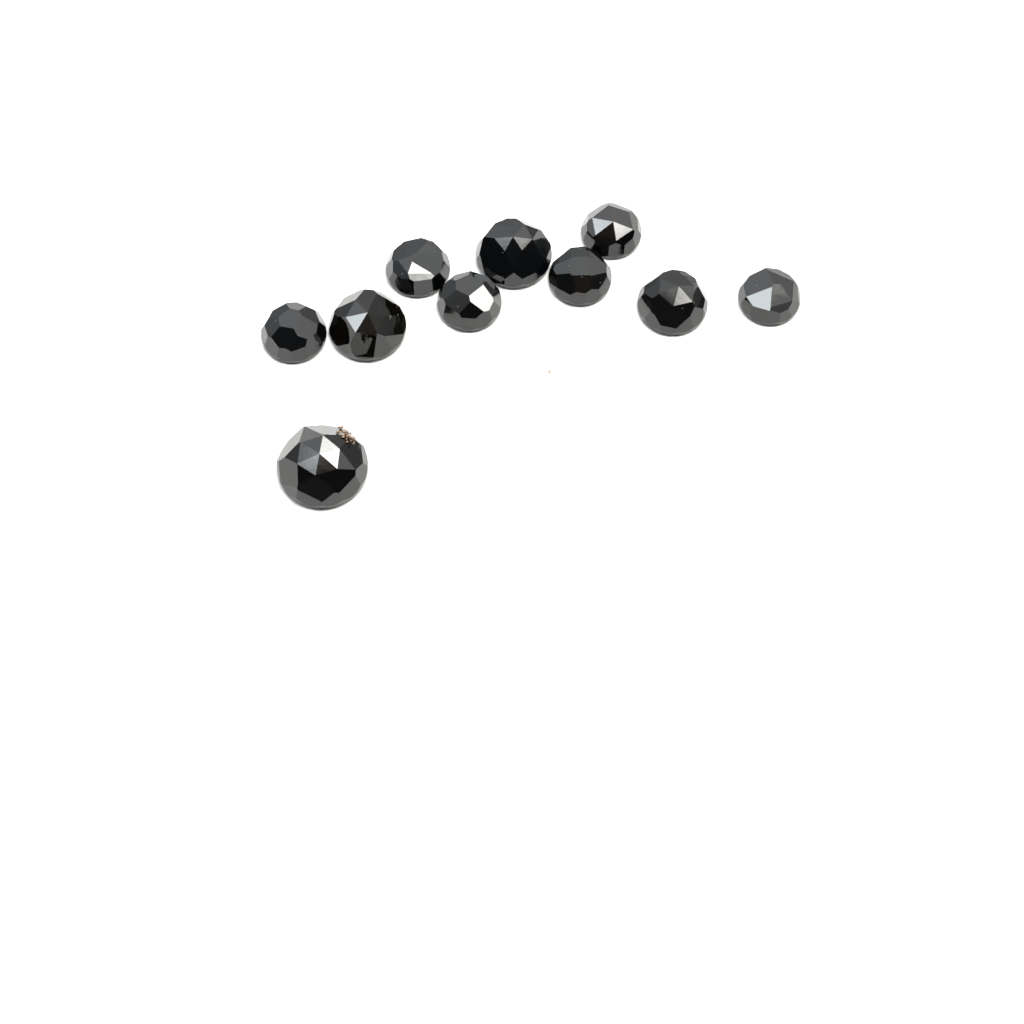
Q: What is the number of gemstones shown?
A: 10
